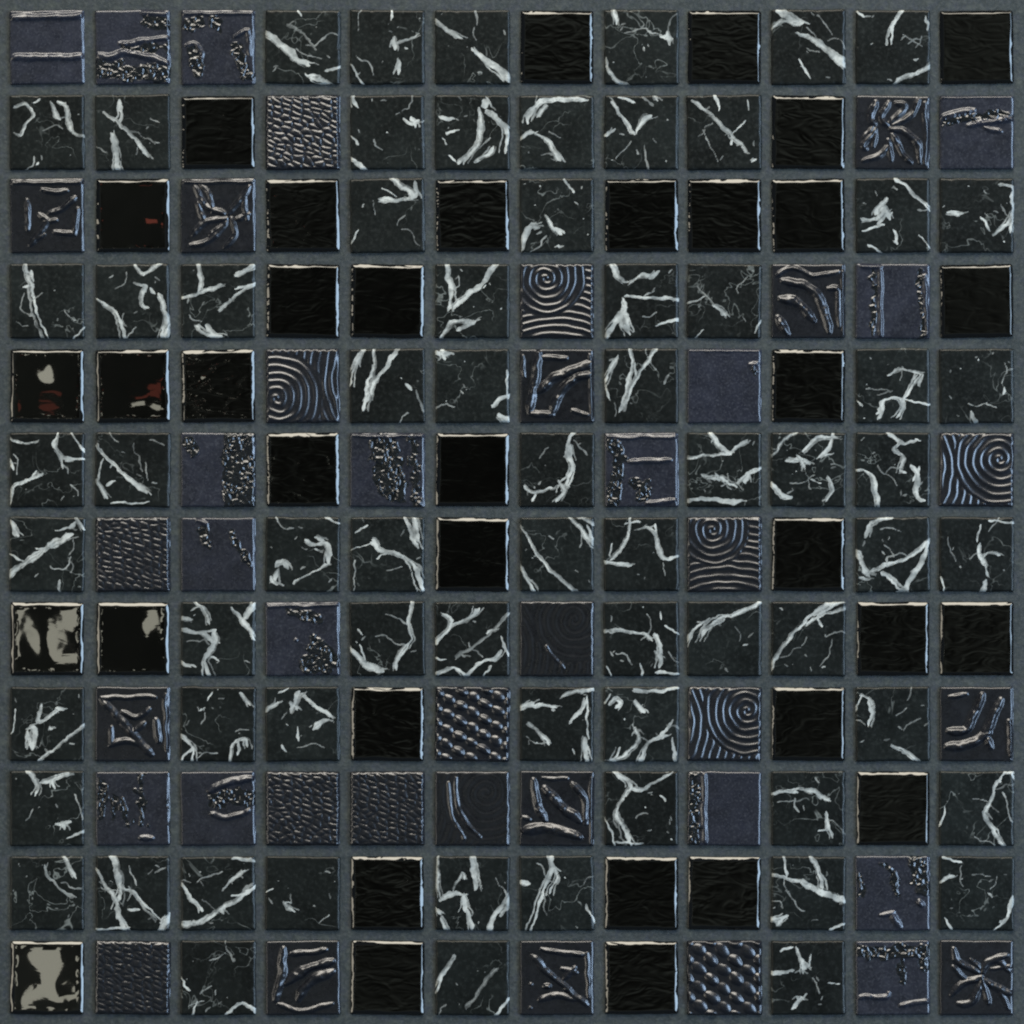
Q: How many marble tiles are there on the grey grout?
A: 68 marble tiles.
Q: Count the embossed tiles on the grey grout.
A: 41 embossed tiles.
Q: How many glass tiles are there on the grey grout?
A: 35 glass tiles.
